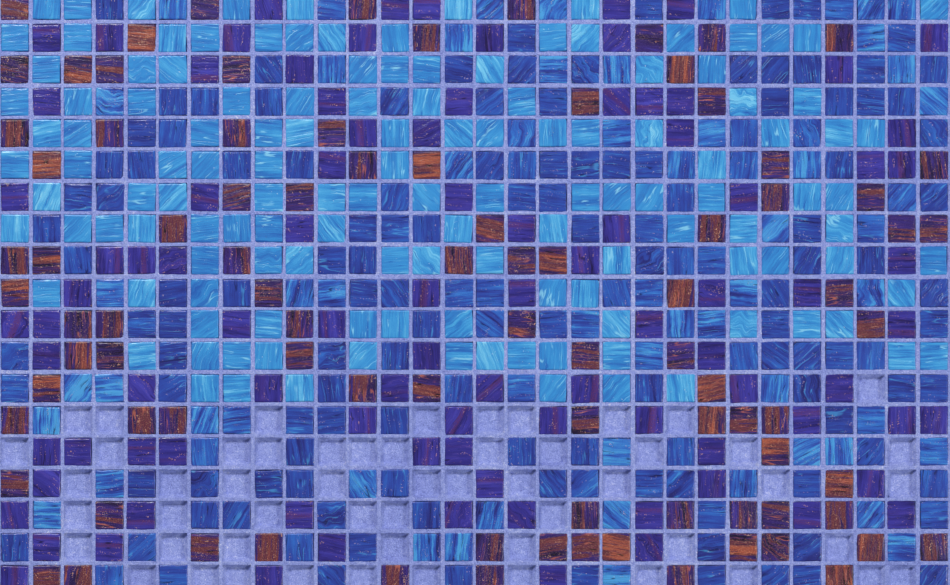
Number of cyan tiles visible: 134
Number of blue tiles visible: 197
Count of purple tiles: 94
